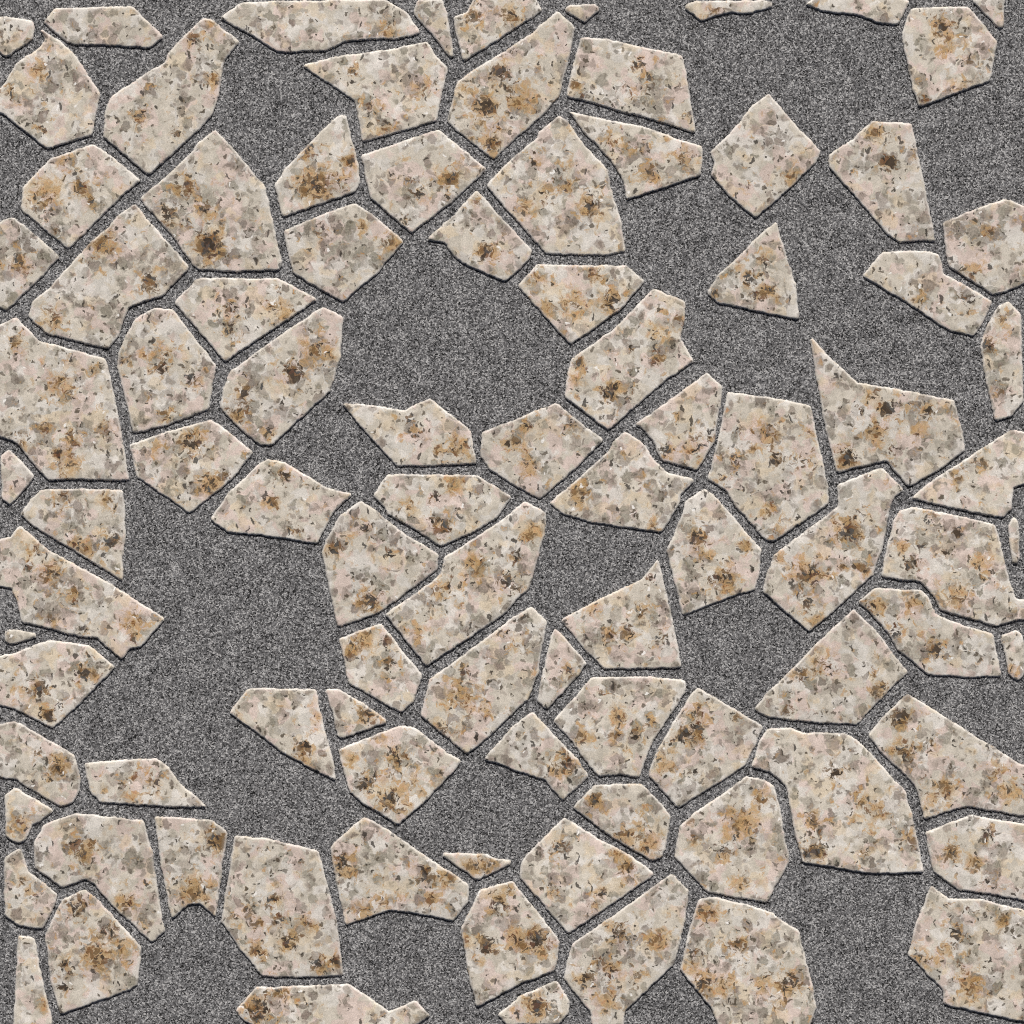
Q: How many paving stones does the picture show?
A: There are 94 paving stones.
